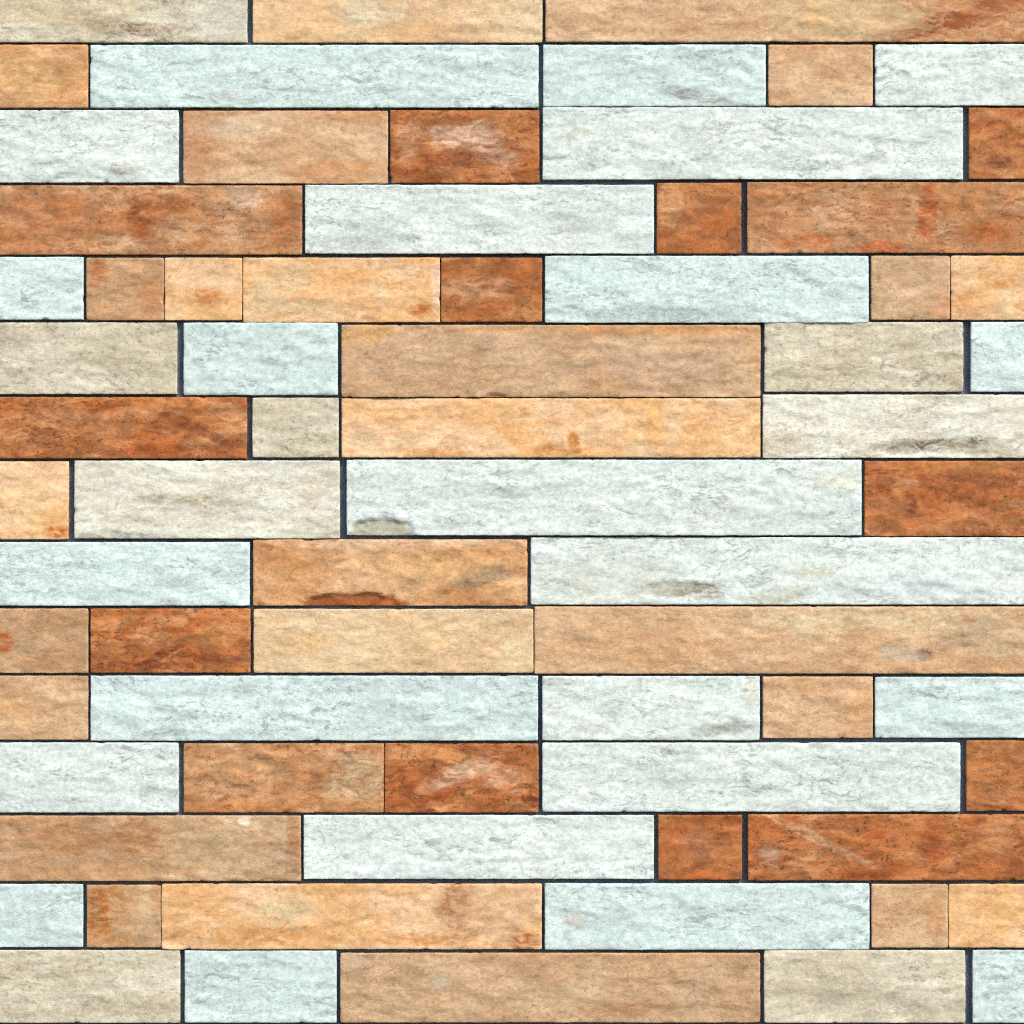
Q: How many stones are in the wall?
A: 70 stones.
